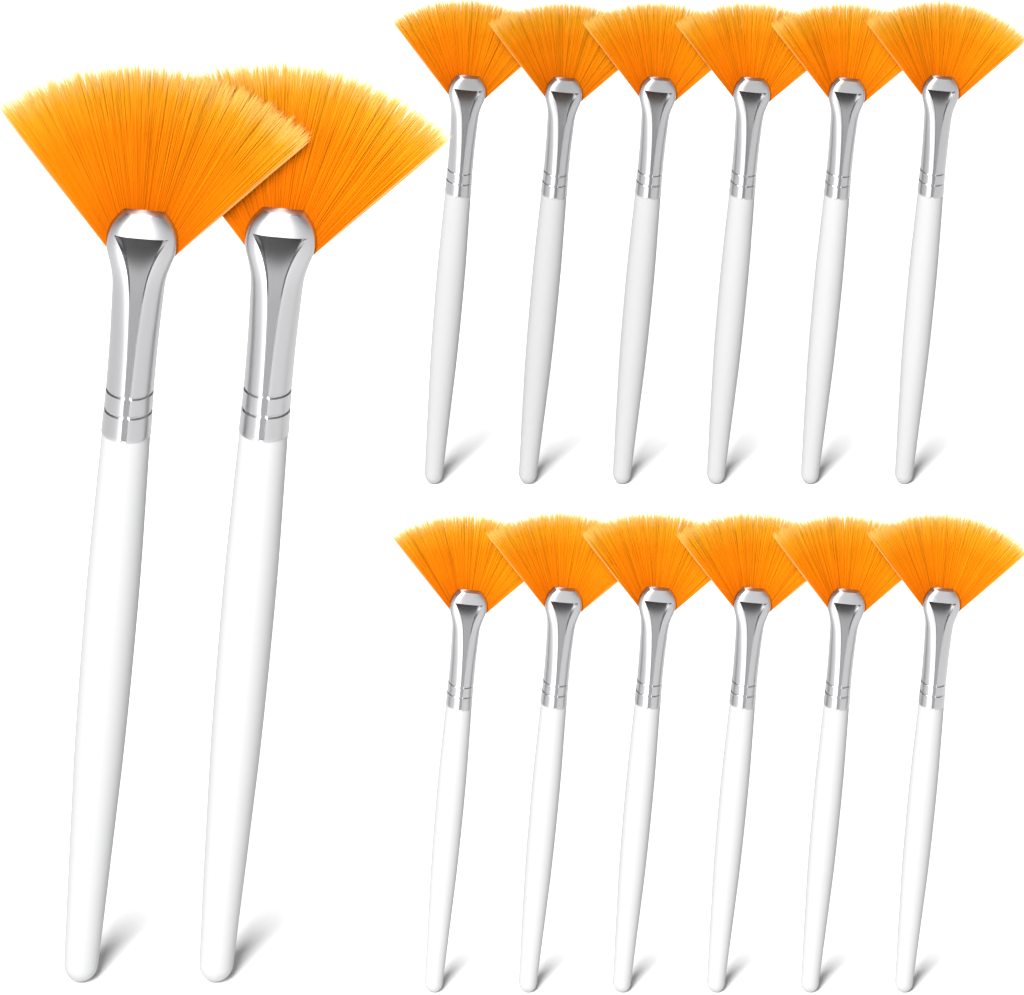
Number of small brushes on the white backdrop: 12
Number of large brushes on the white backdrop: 2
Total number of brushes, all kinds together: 14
